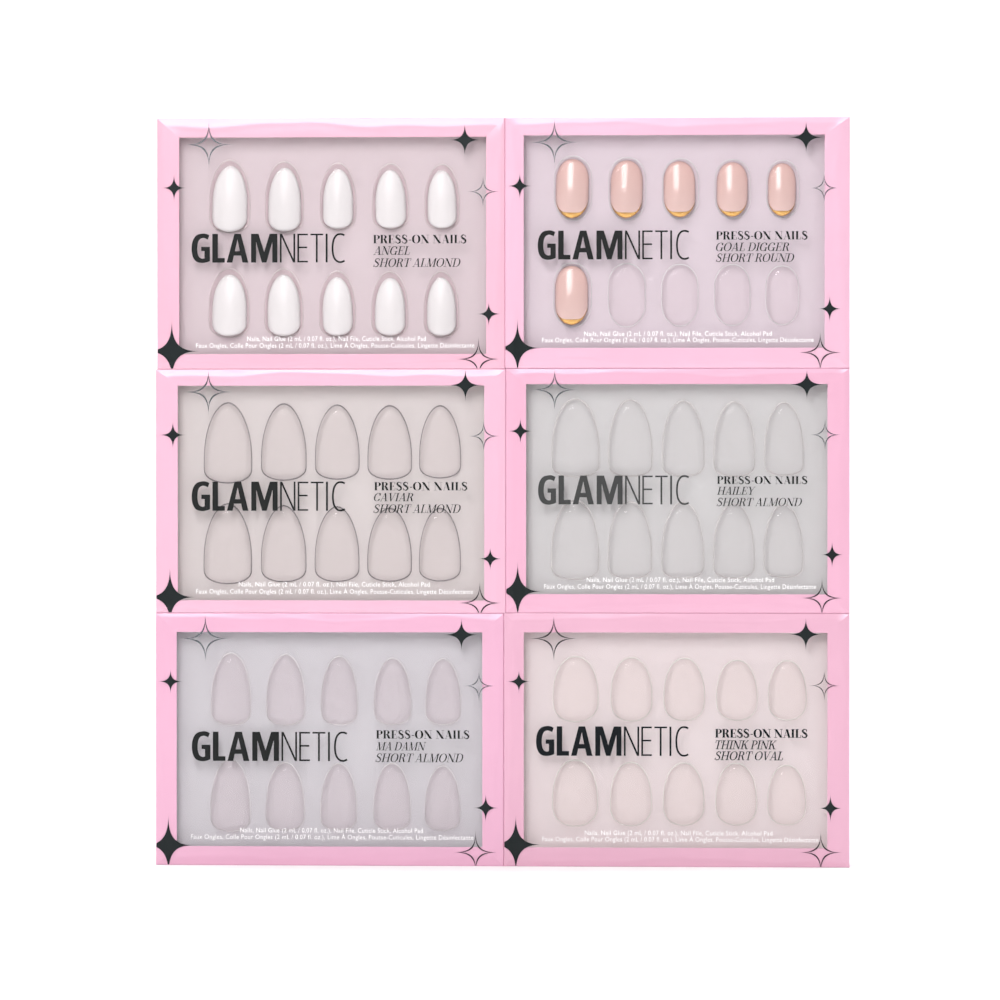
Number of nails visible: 16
